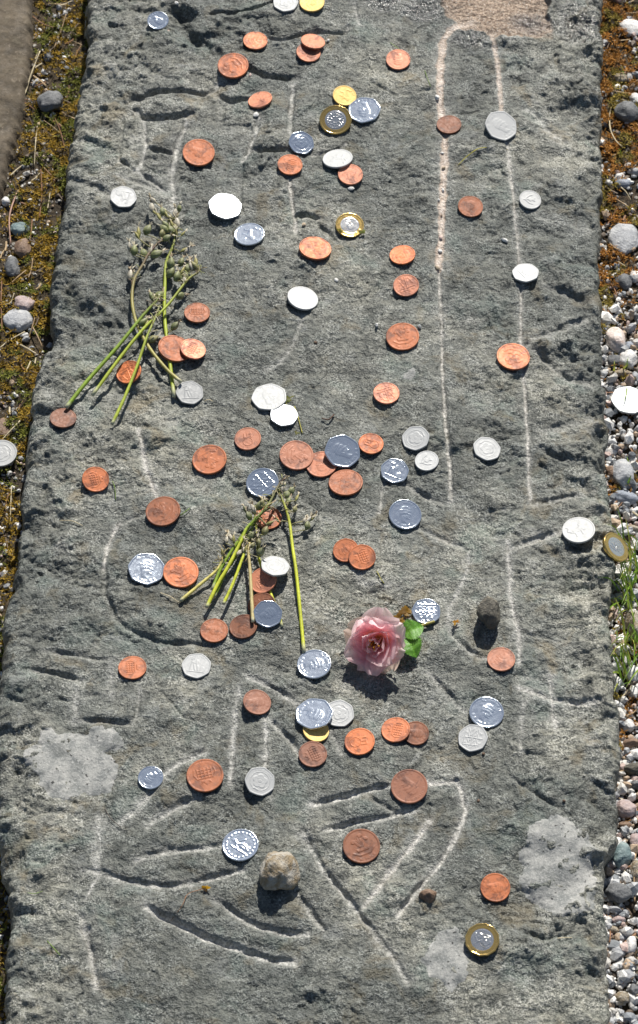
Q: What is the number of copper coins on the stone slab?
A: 49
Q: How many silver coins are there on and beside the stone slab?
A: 38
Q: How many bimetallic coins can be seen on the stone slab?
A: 4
